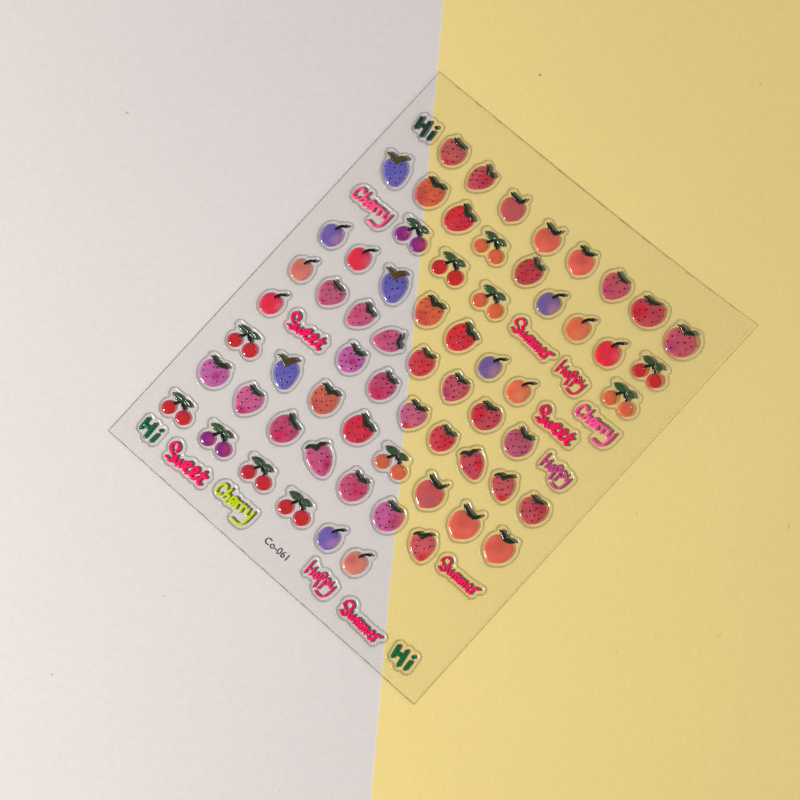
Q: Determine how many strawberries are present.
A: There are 36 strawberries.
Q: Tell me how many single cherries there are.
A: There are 11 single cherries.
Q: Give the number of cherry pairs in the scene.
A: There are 12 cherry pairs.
